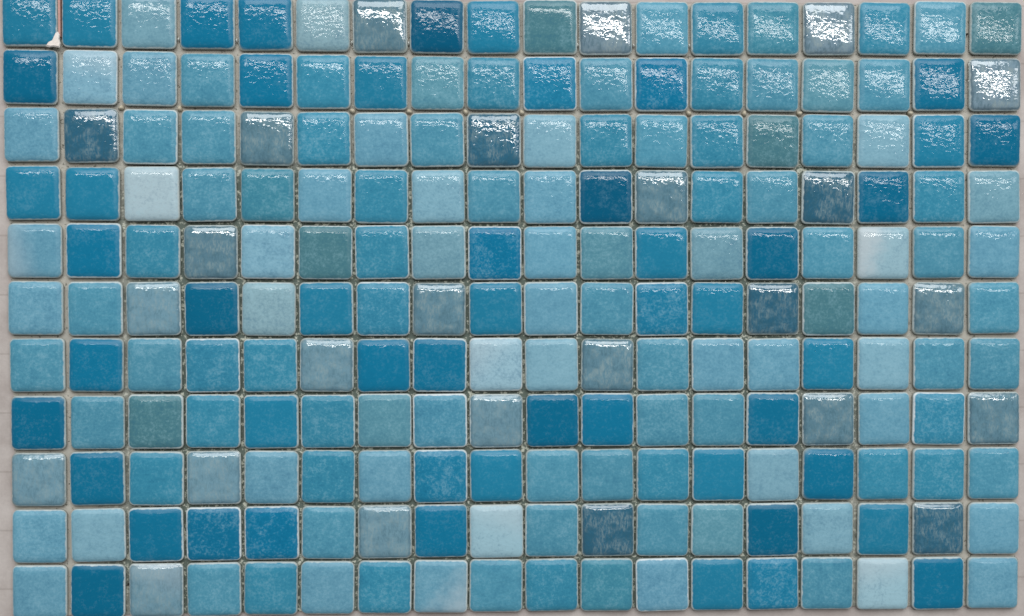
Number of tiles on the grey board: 198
